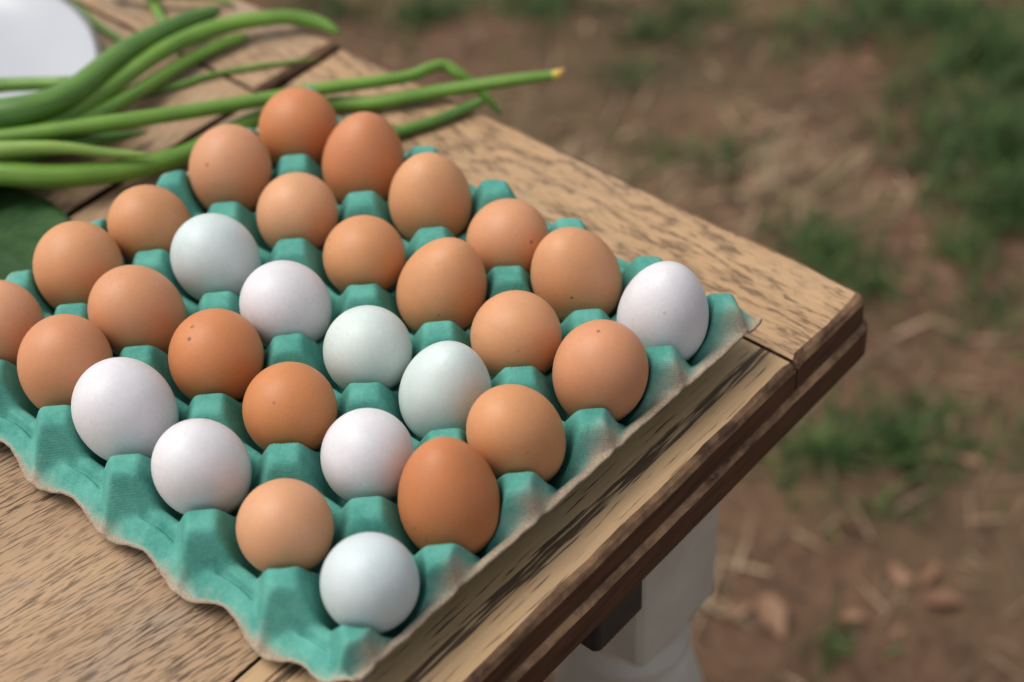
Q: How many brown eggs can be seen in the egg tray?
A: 21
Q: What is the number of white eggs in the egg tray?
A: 9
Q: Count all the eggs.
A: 30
